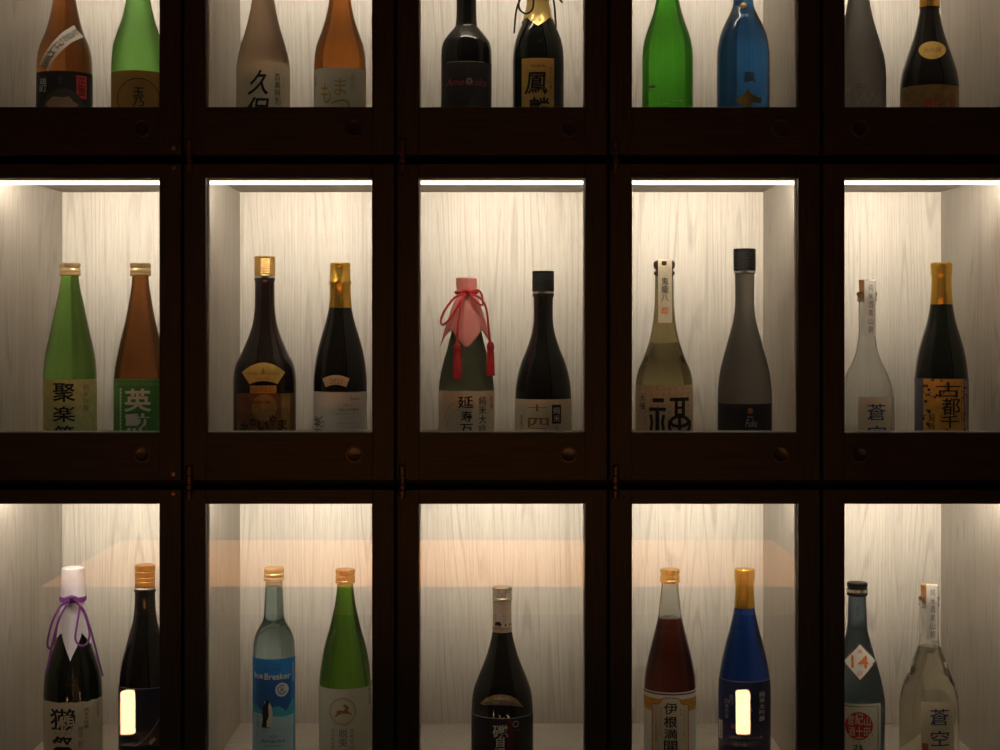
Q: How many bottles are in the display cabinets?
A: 29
